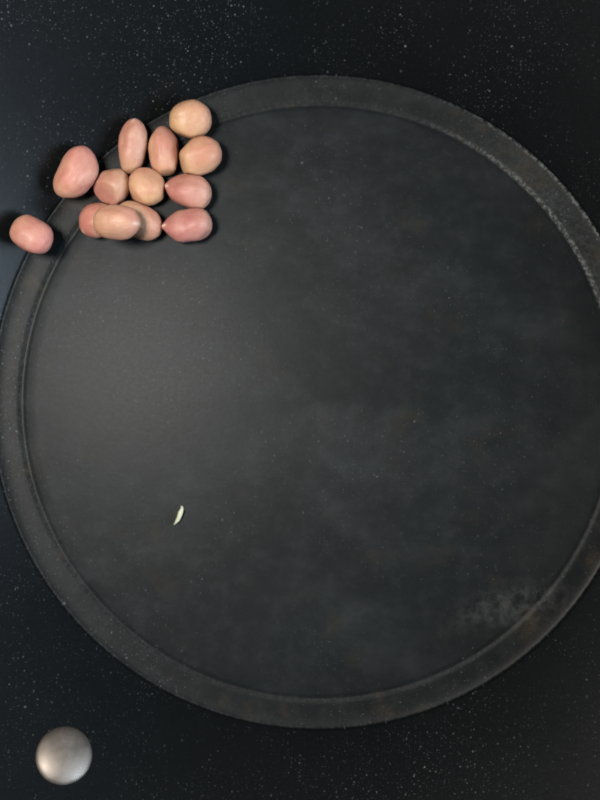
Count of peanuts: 13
